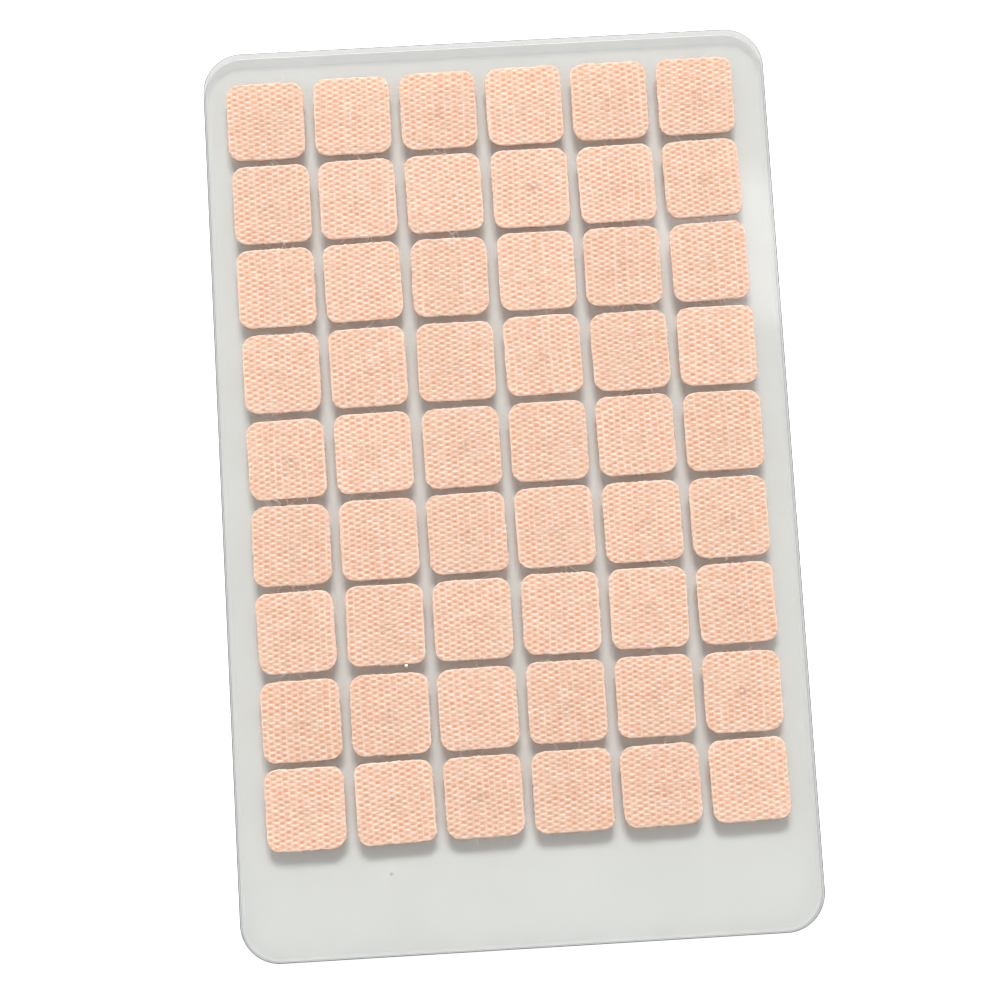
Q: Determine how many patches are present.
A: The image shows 54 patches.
